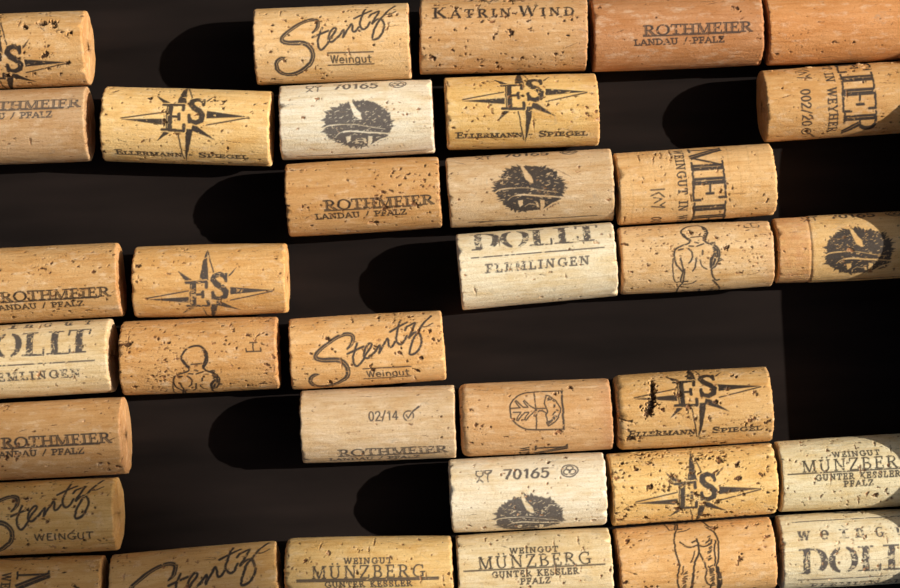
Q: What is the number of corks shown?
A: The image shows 35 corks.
